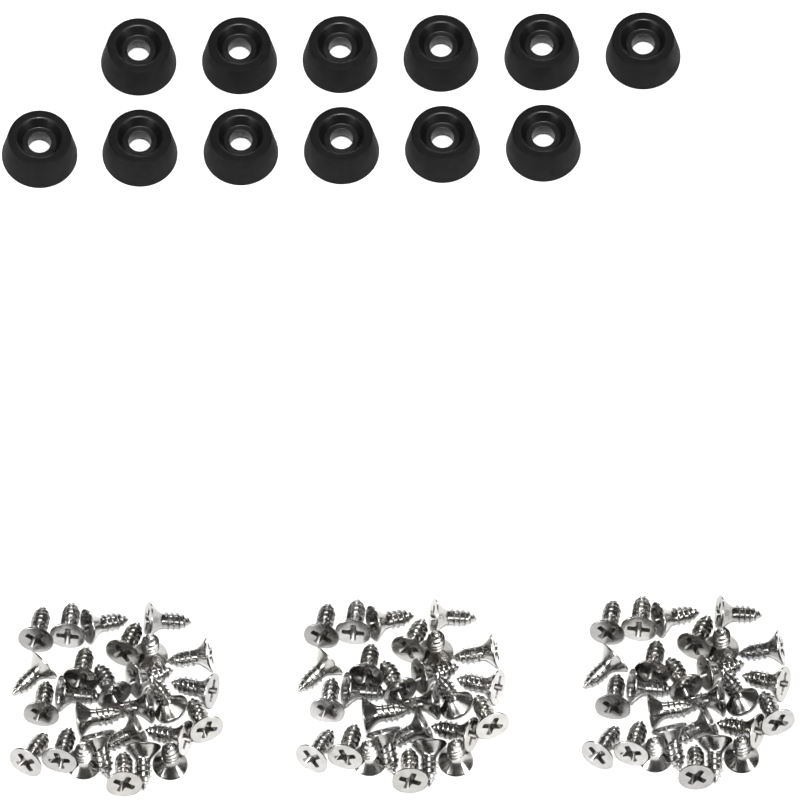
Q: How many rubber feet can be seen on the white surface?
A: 12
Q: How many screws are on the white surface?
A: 81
